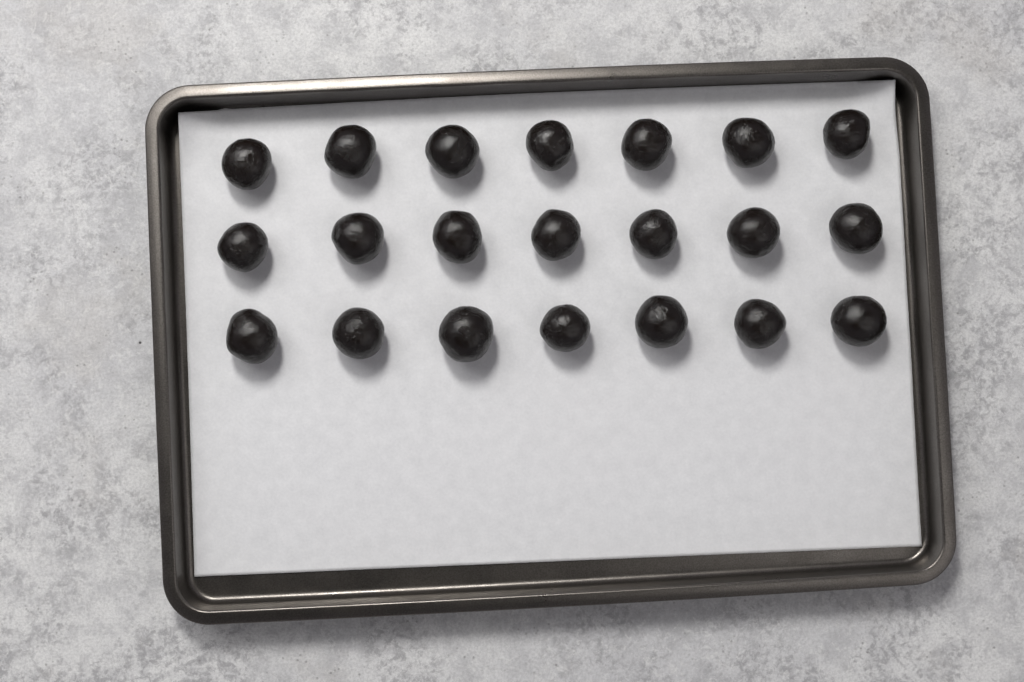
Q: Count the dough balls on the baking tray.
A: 21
